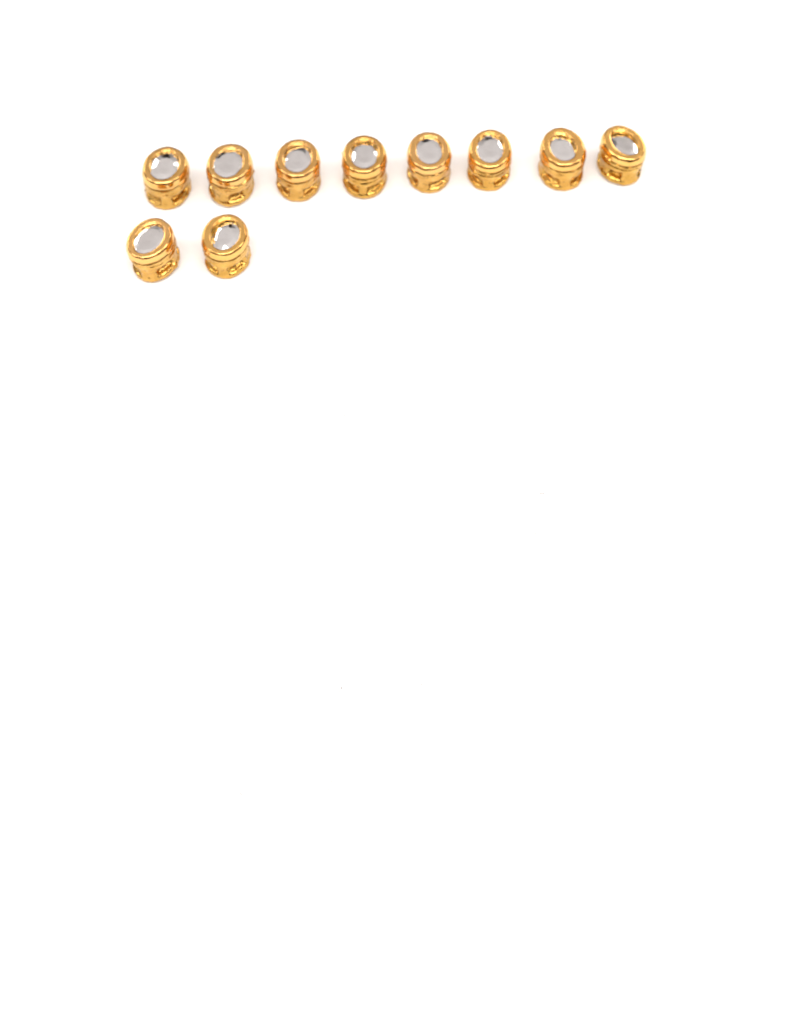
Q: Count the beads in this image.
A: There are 10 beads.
